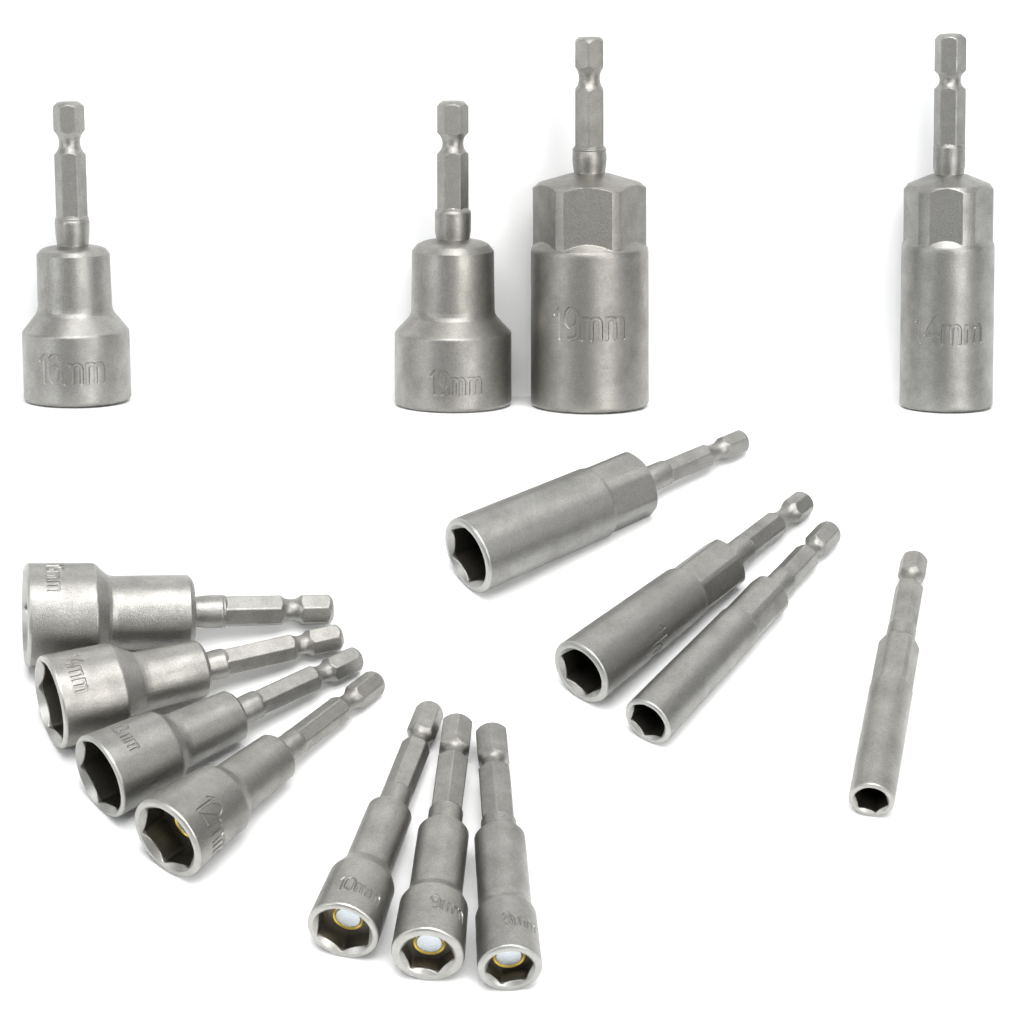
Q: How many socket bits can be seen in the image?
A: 15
